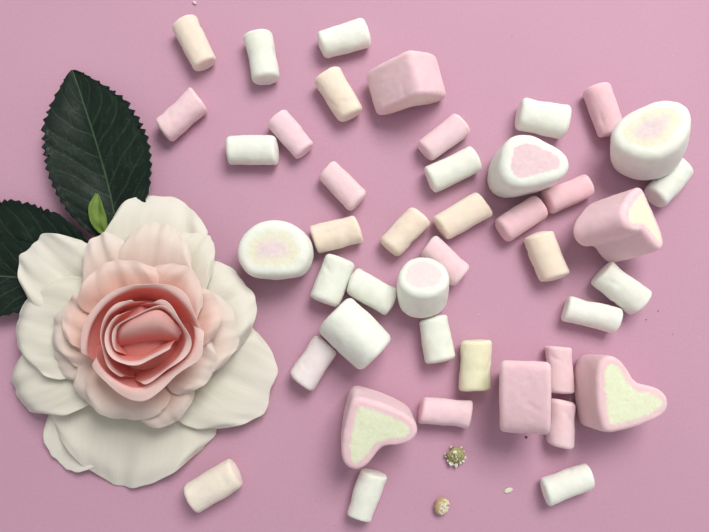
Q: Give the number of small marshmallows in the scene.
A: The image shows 33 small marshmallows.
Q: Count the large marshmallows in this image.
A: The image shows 10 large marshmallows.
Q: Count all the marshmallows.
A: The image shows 43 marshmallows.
